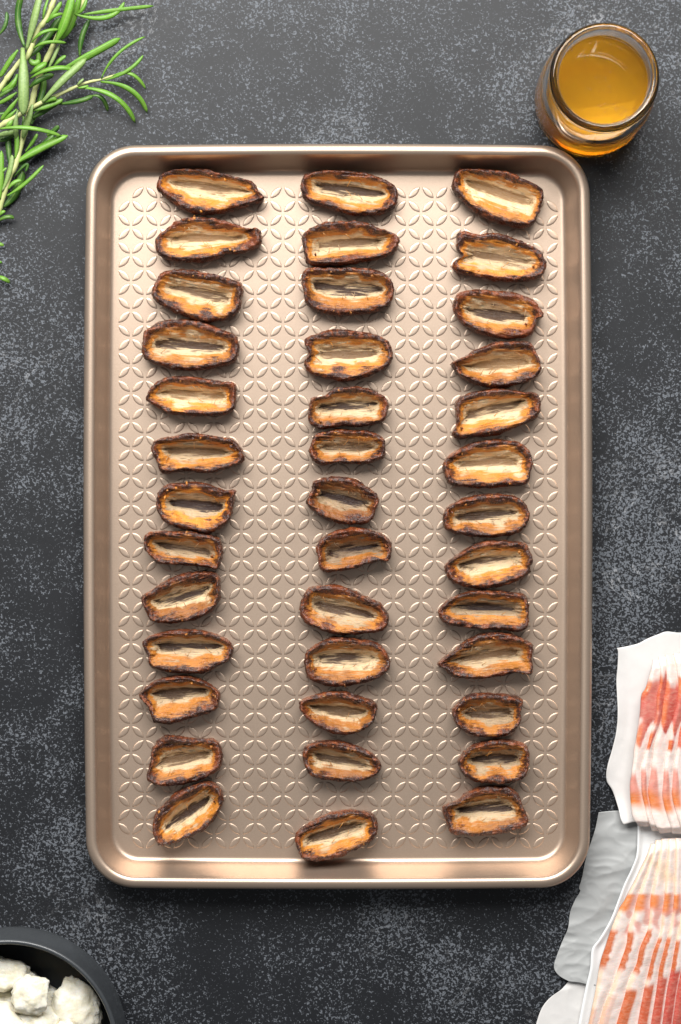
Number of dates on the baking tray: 39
